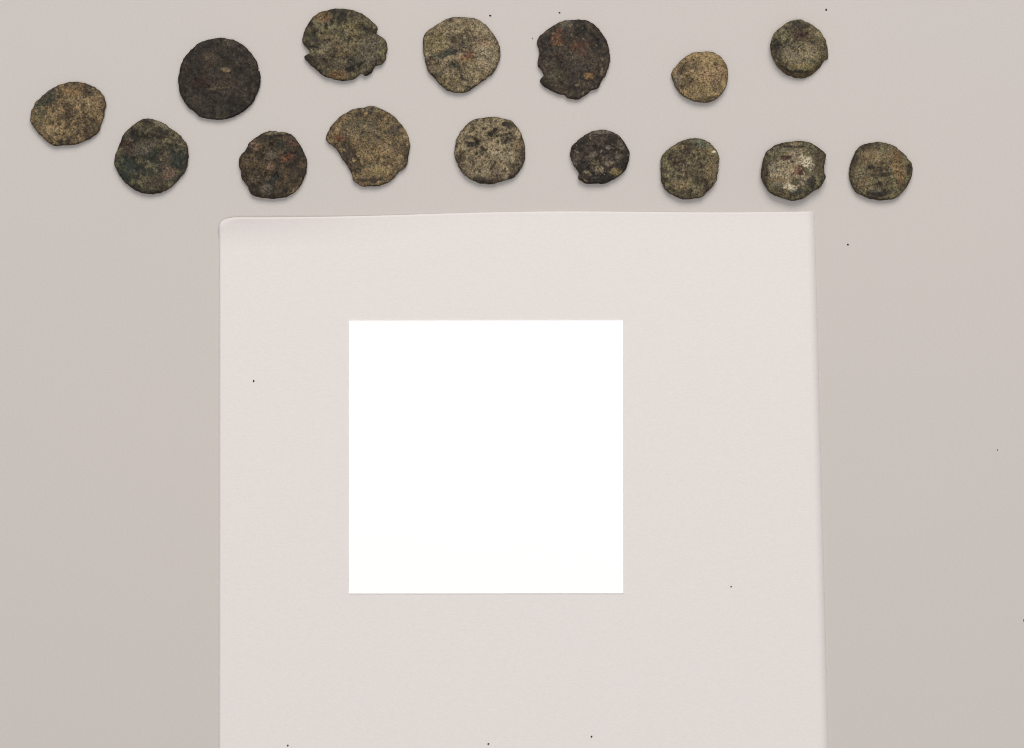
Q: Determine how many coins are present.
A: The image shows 15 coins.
